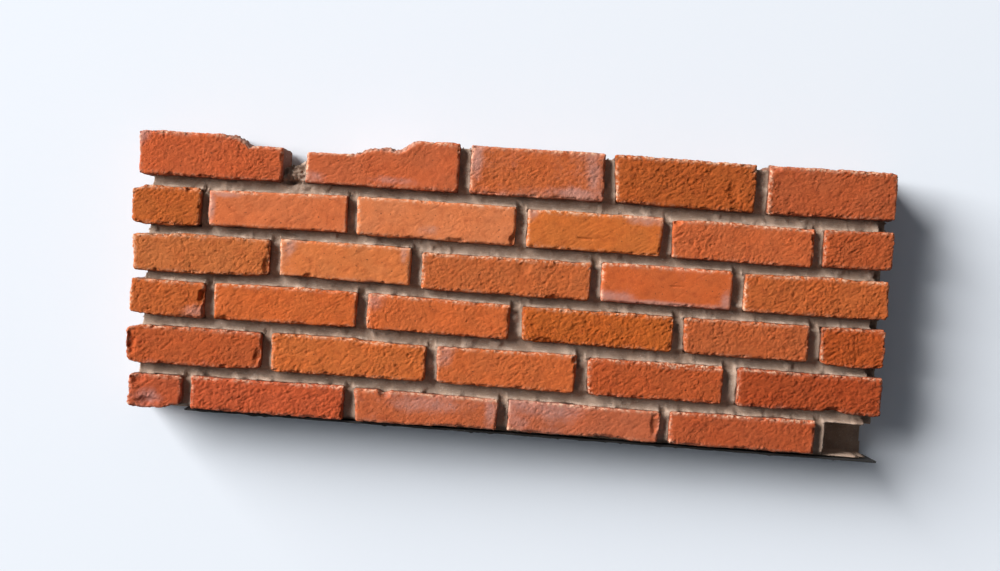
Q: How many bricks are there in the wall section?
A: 32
